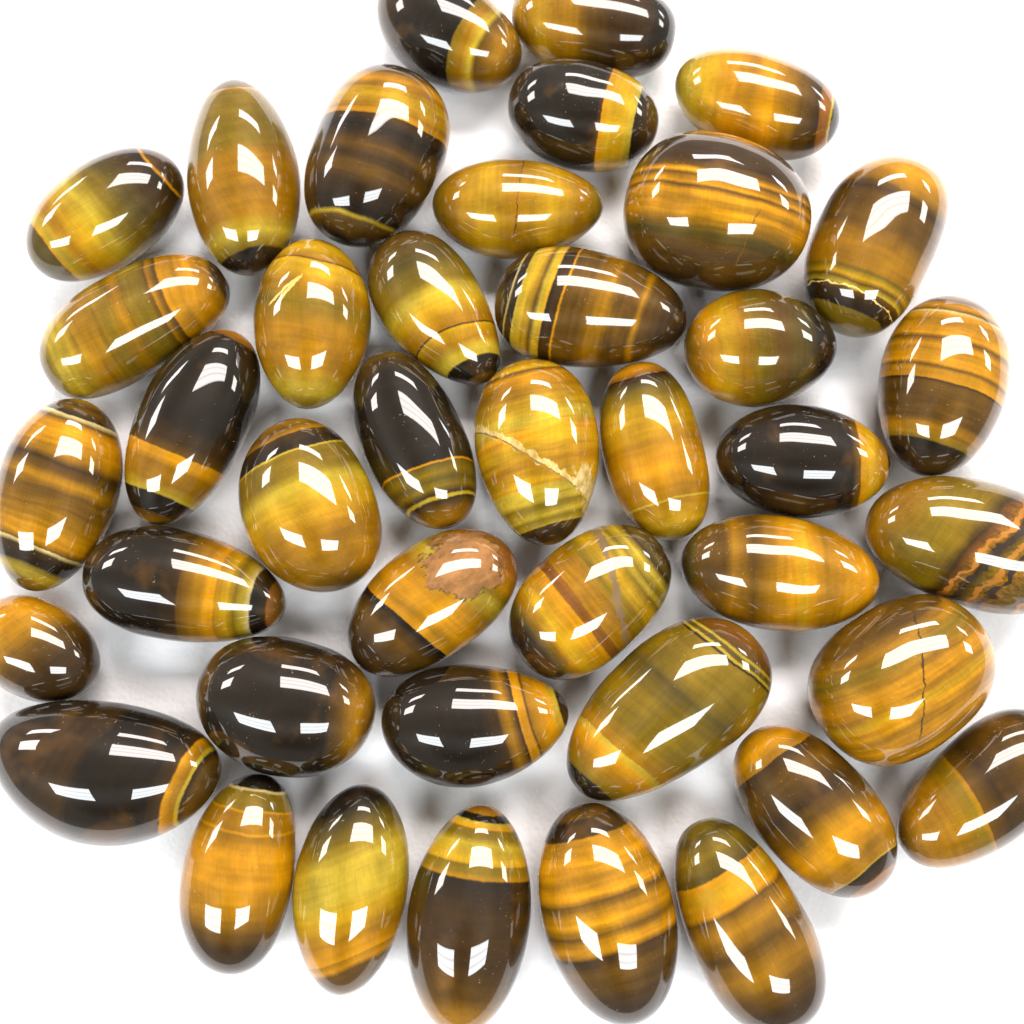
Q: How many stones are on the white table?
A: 41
